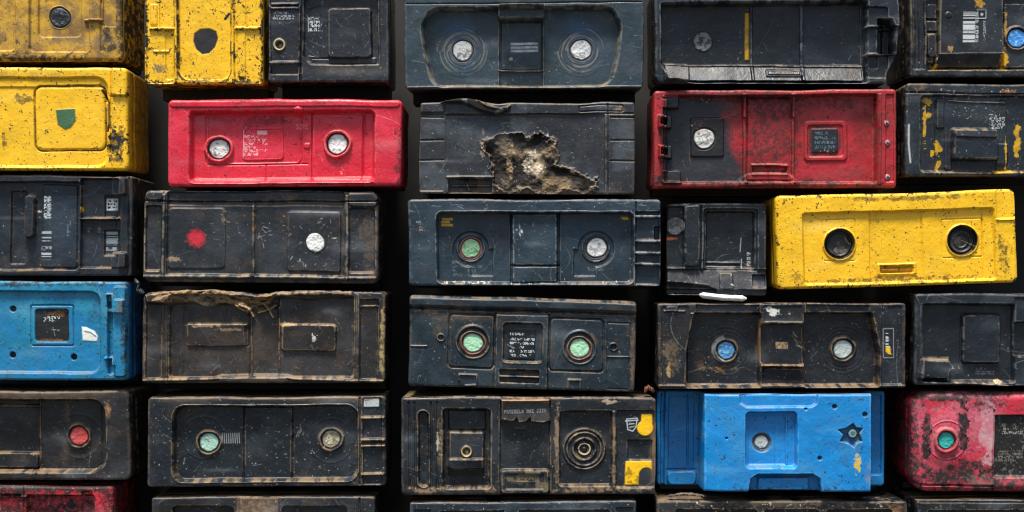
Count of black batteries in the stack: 21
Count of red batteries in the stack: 4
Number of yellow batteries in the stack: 4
